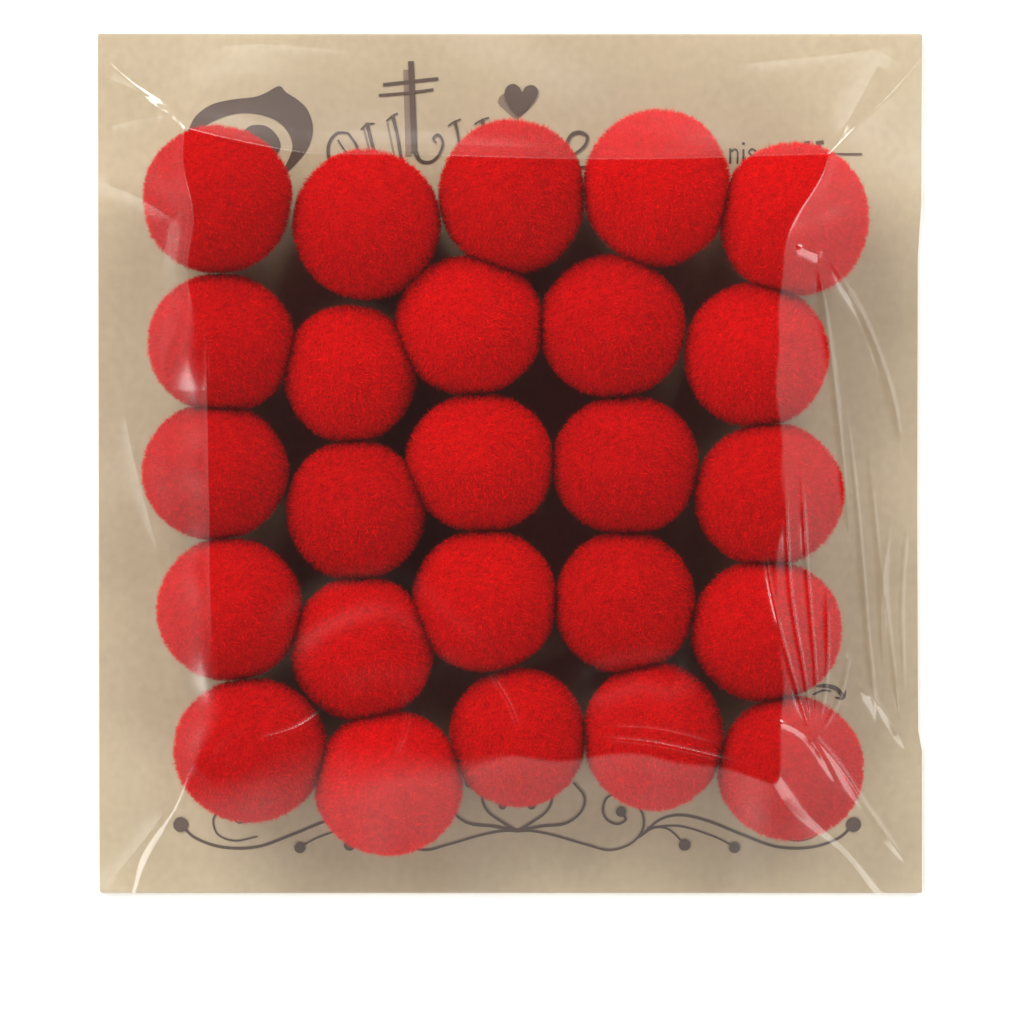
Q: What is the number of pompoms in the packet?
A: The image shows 25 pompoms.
